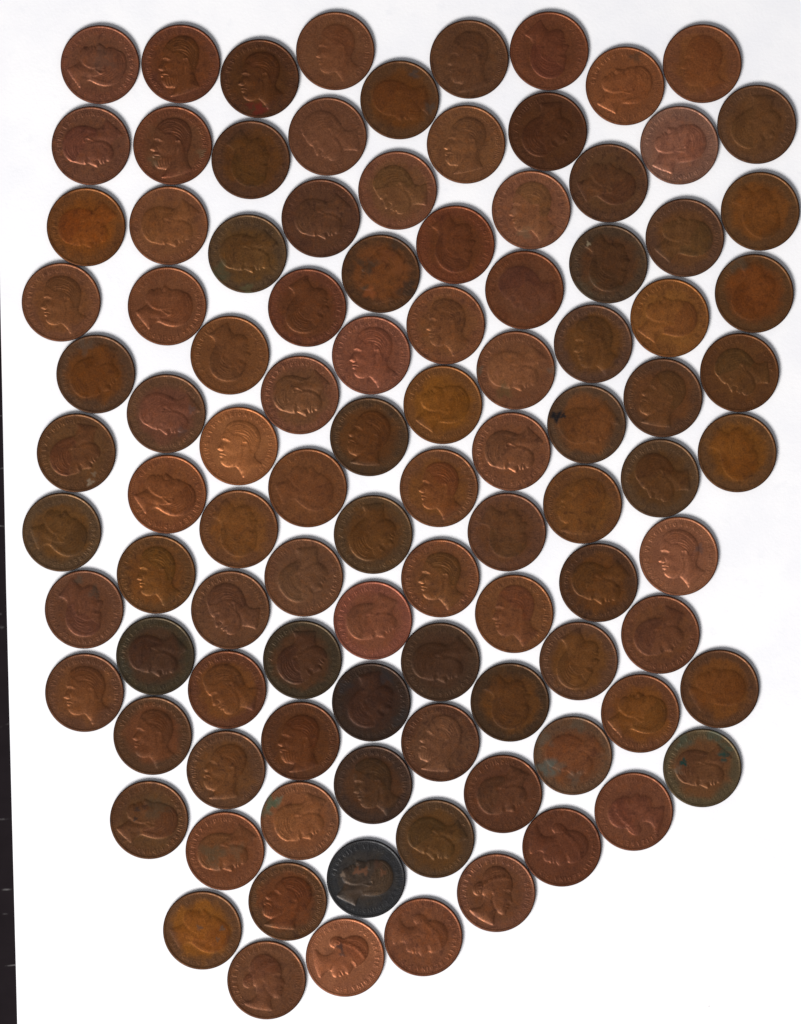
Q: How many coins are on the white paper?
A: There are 102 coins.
